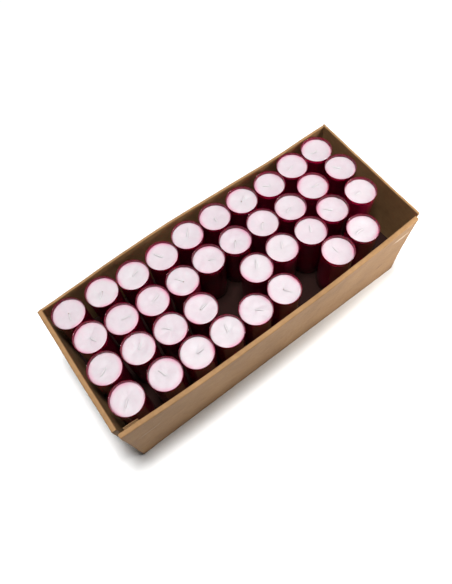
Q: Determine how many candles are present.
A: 37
